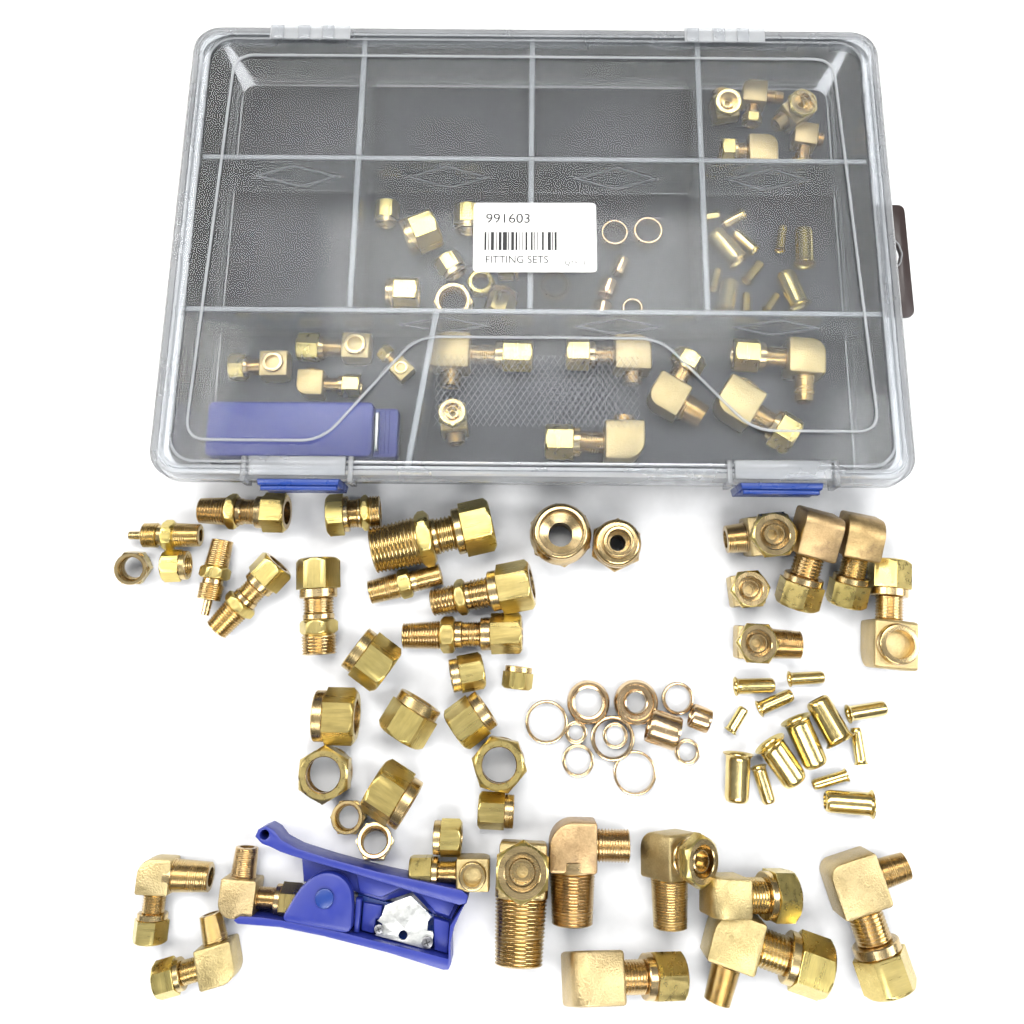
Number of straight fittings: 12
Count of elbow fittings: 33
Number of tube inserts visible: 25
